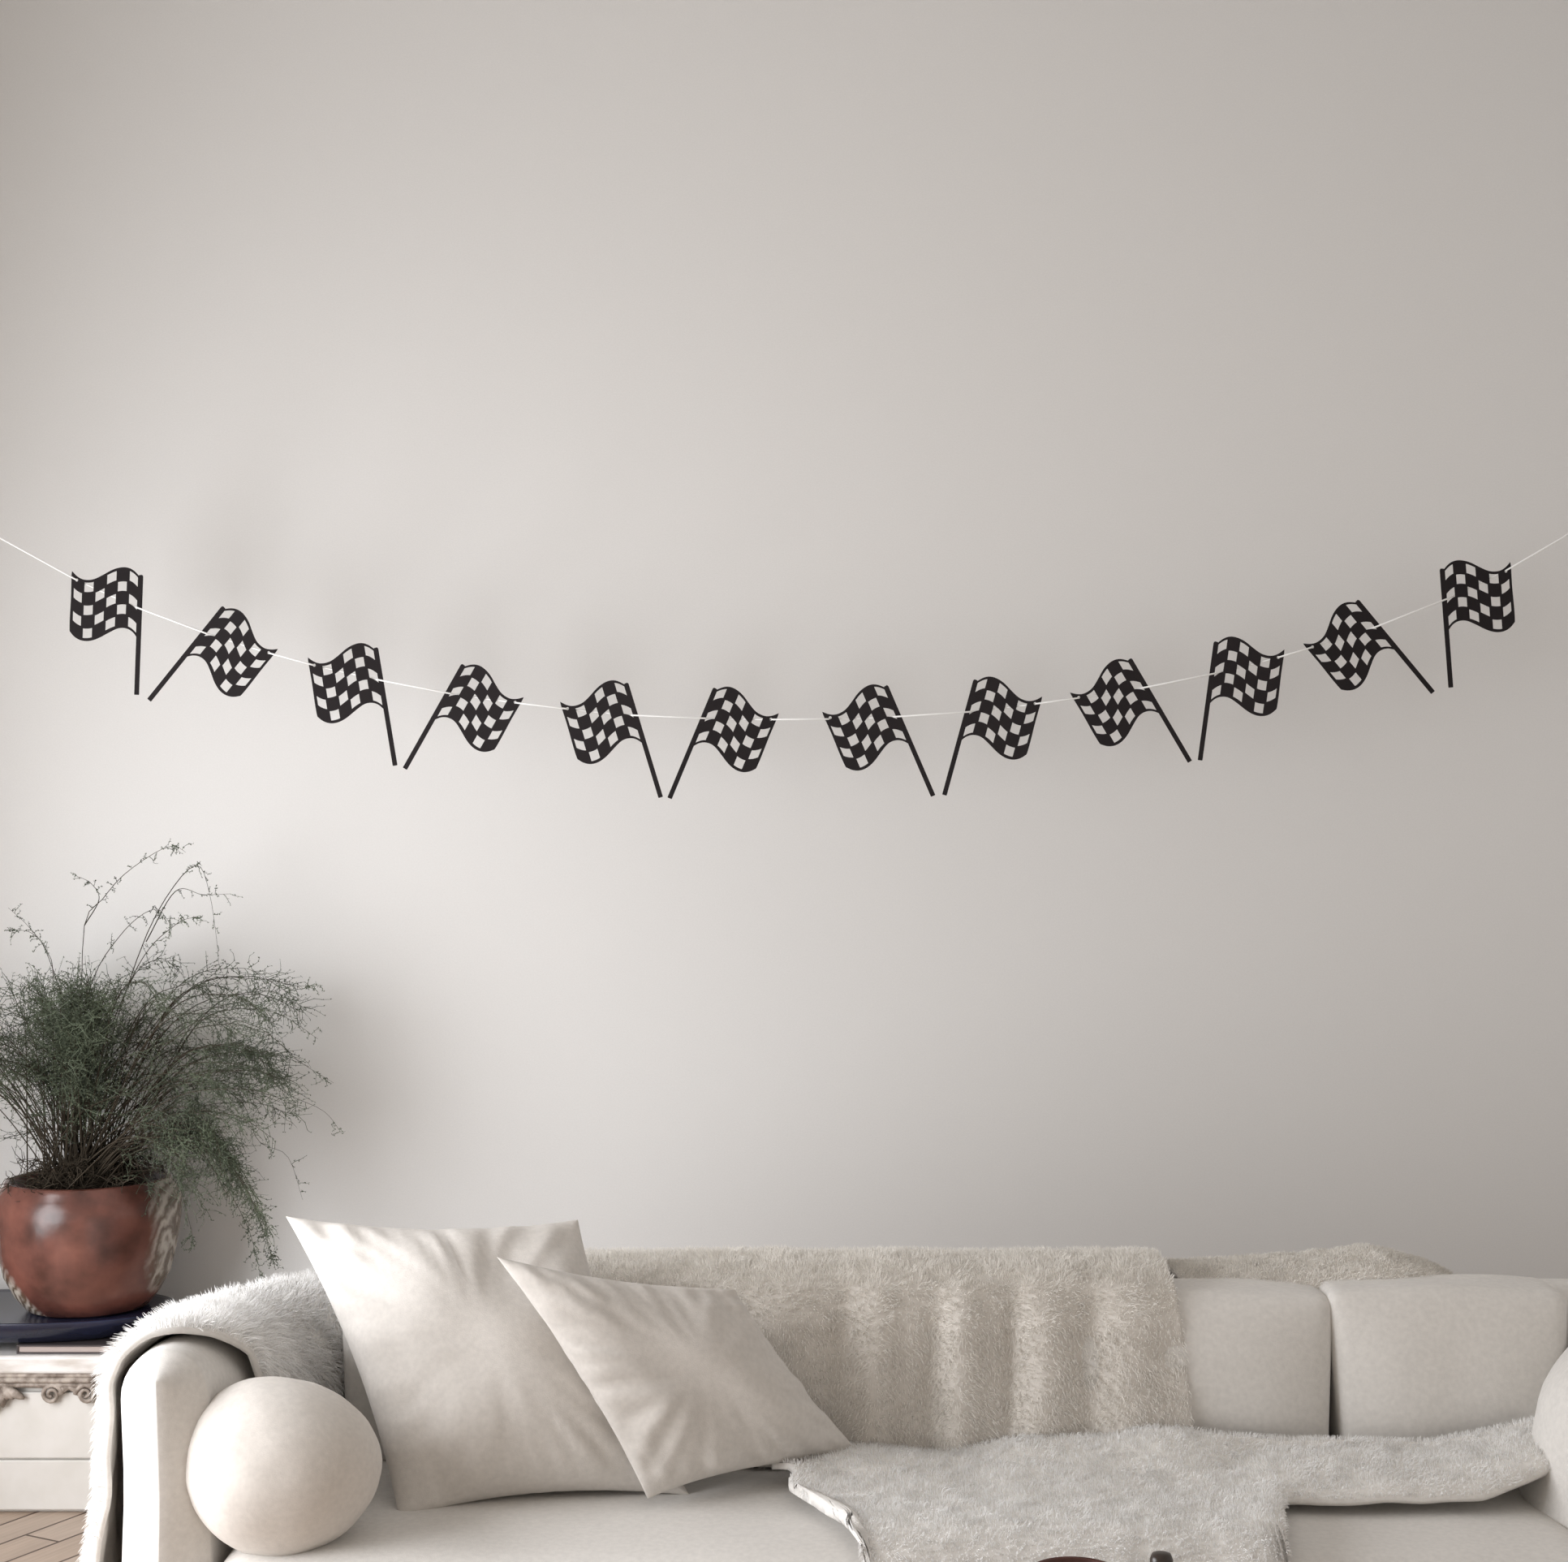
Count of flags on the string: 12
